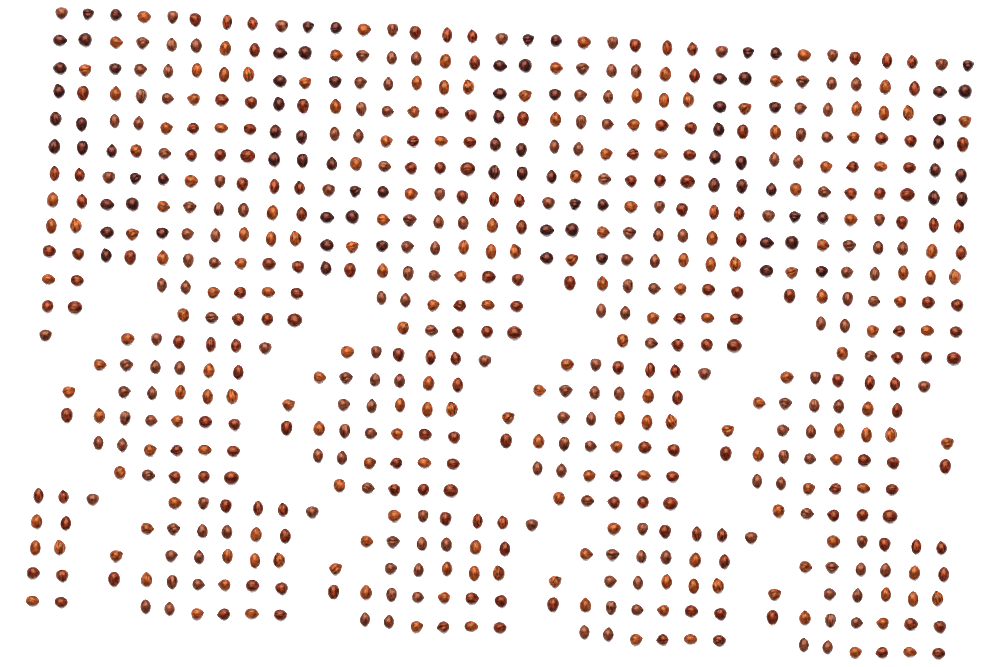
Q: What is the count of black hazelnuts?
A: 83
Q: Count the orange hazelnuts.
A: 198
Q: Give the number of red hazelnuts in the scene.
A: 196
